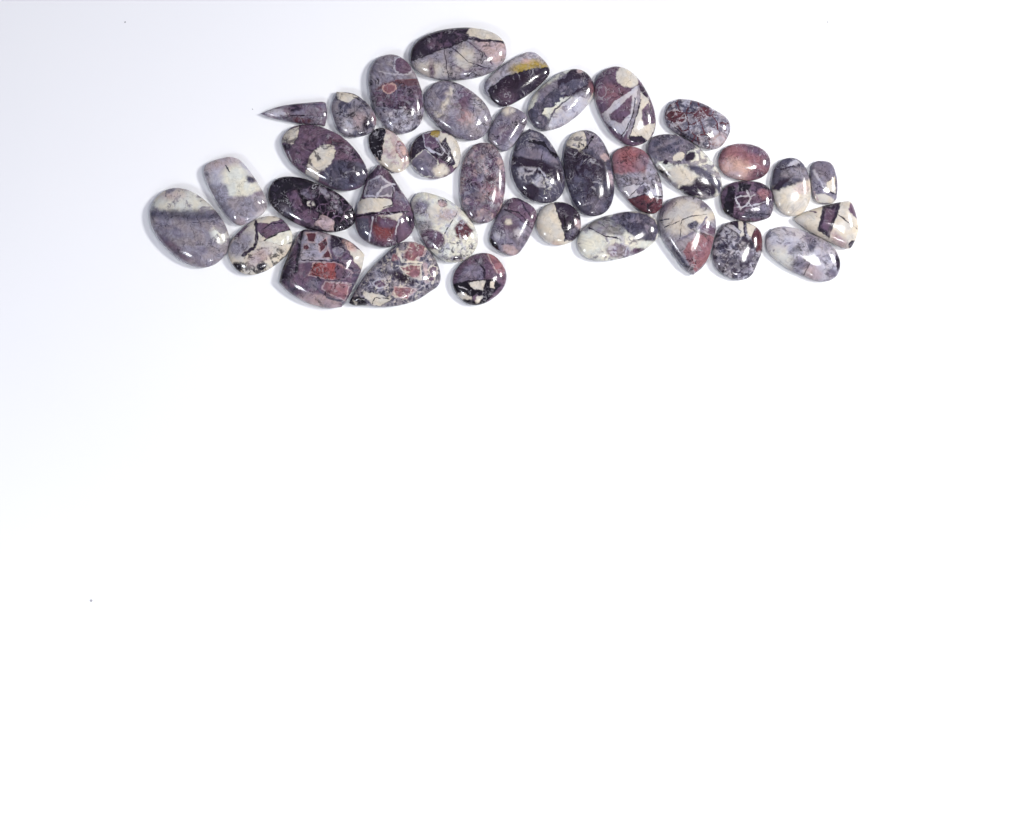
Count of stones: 38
